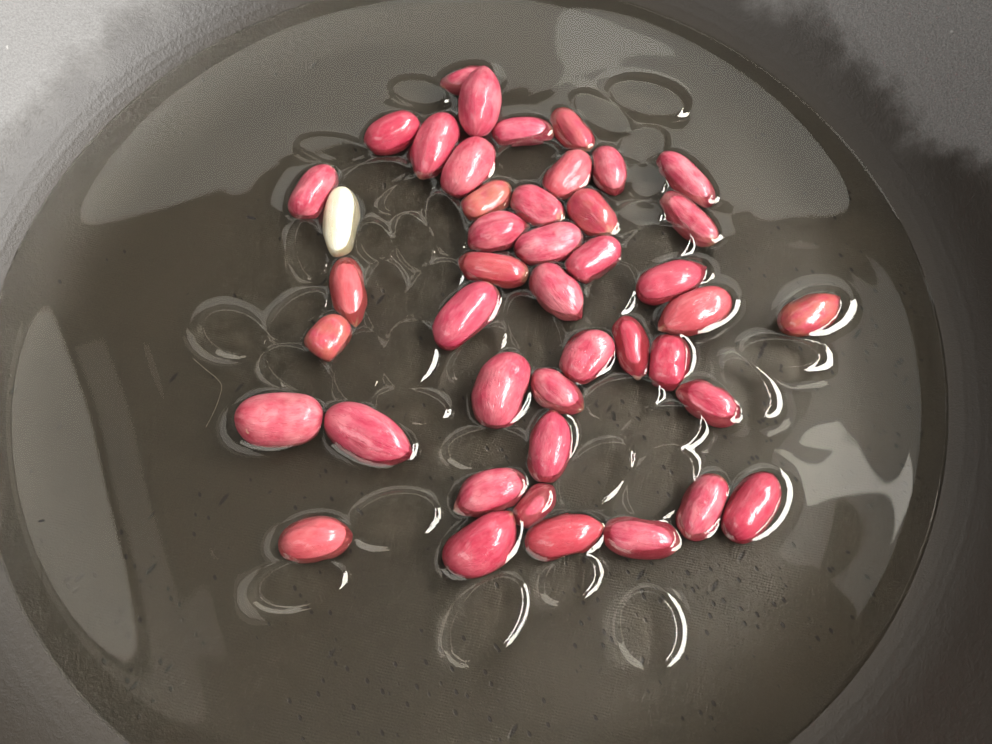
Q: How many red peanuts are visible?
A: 43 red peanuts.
